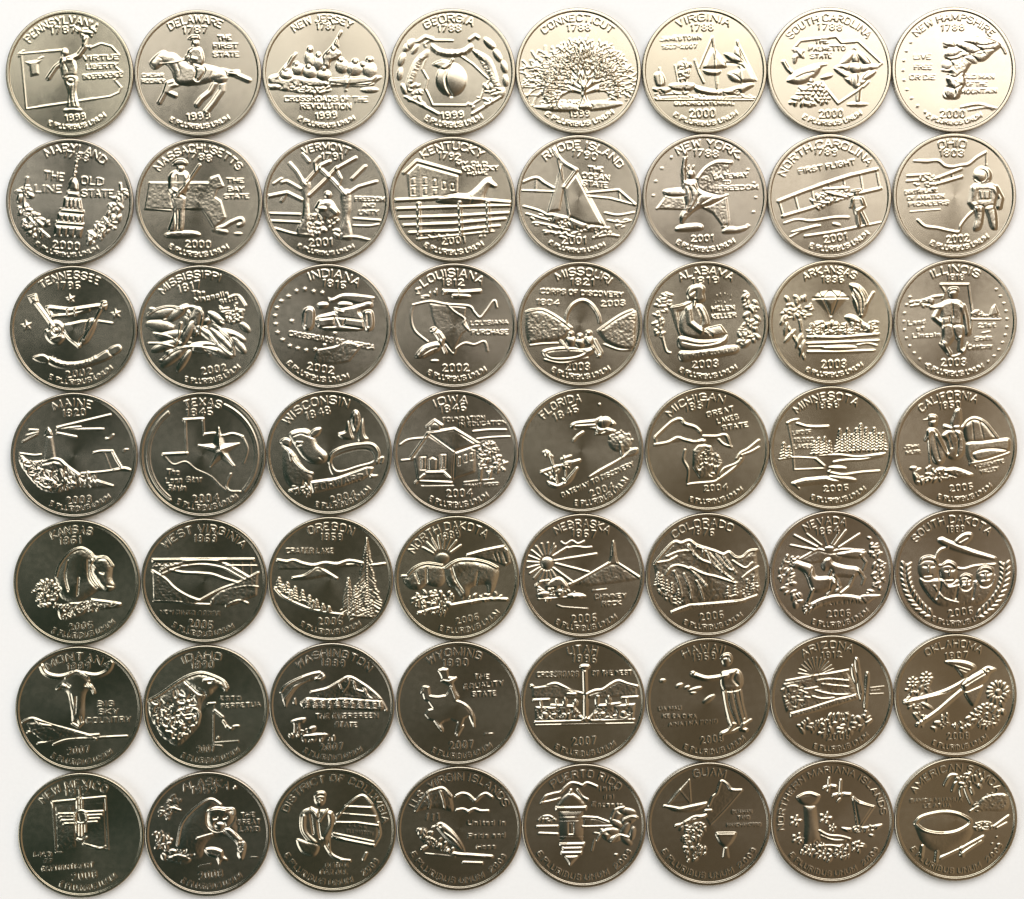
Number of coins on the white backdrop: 56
